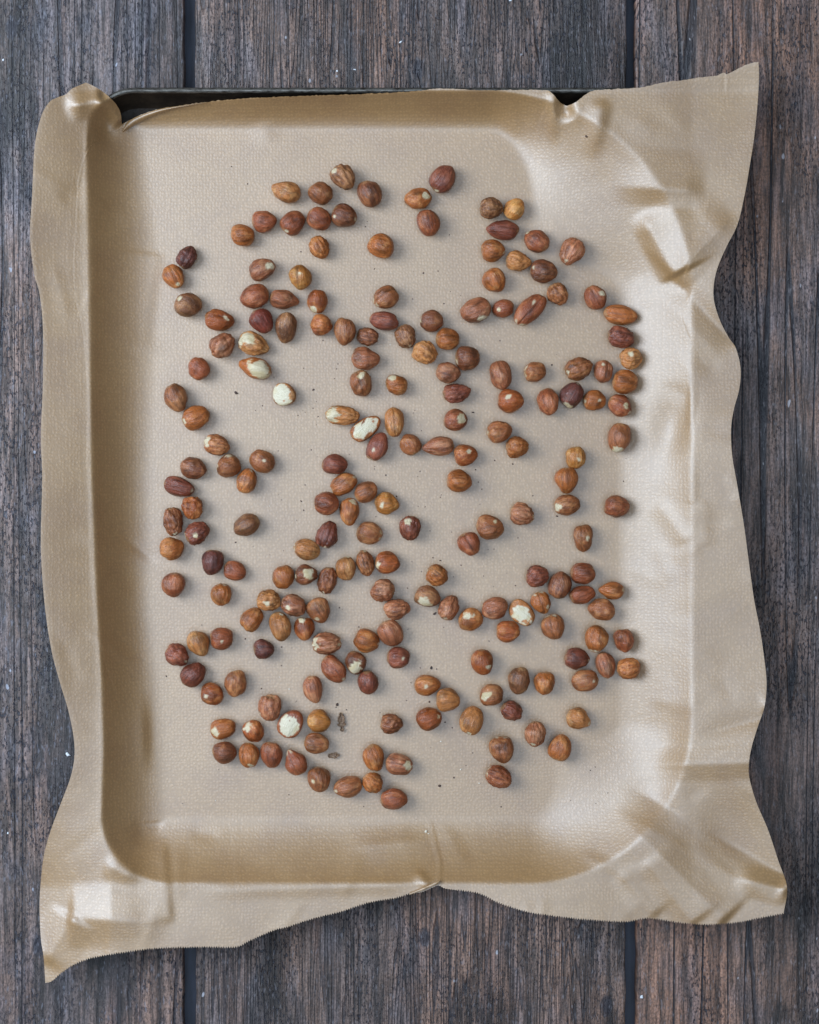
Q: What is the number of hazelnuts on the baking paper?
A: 200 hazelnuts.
